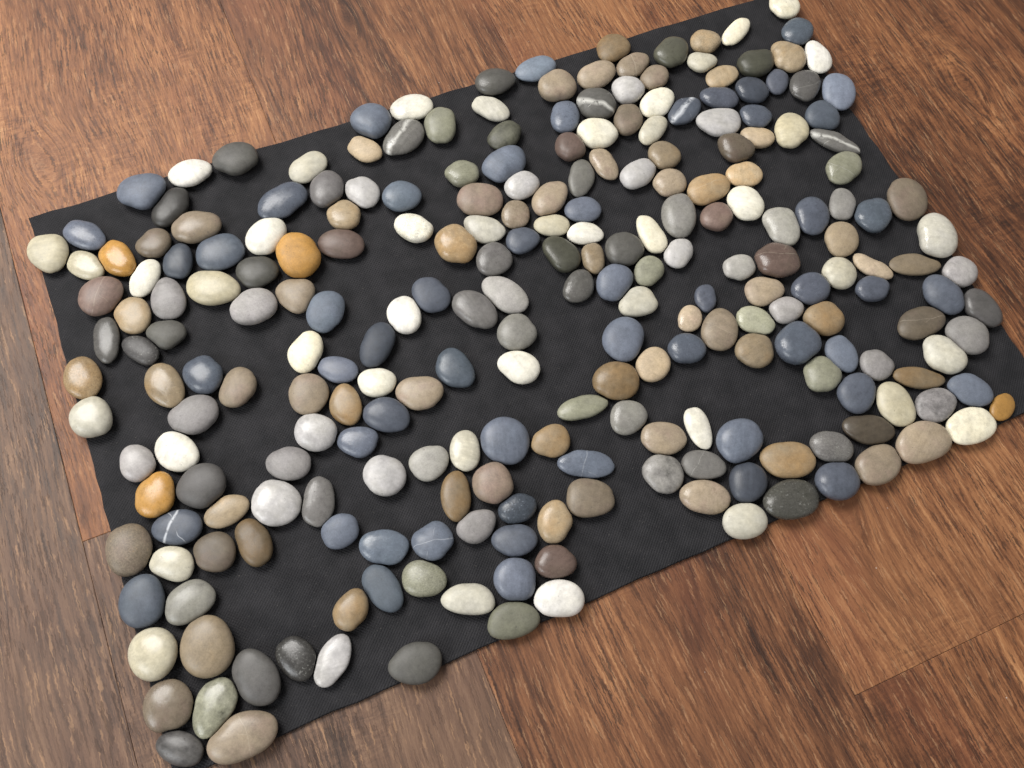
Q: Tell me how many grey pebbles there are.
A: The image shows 62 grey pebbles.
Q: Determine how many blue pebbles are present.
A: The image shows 55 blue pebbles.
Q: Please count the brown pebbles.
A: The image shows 75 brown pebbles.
